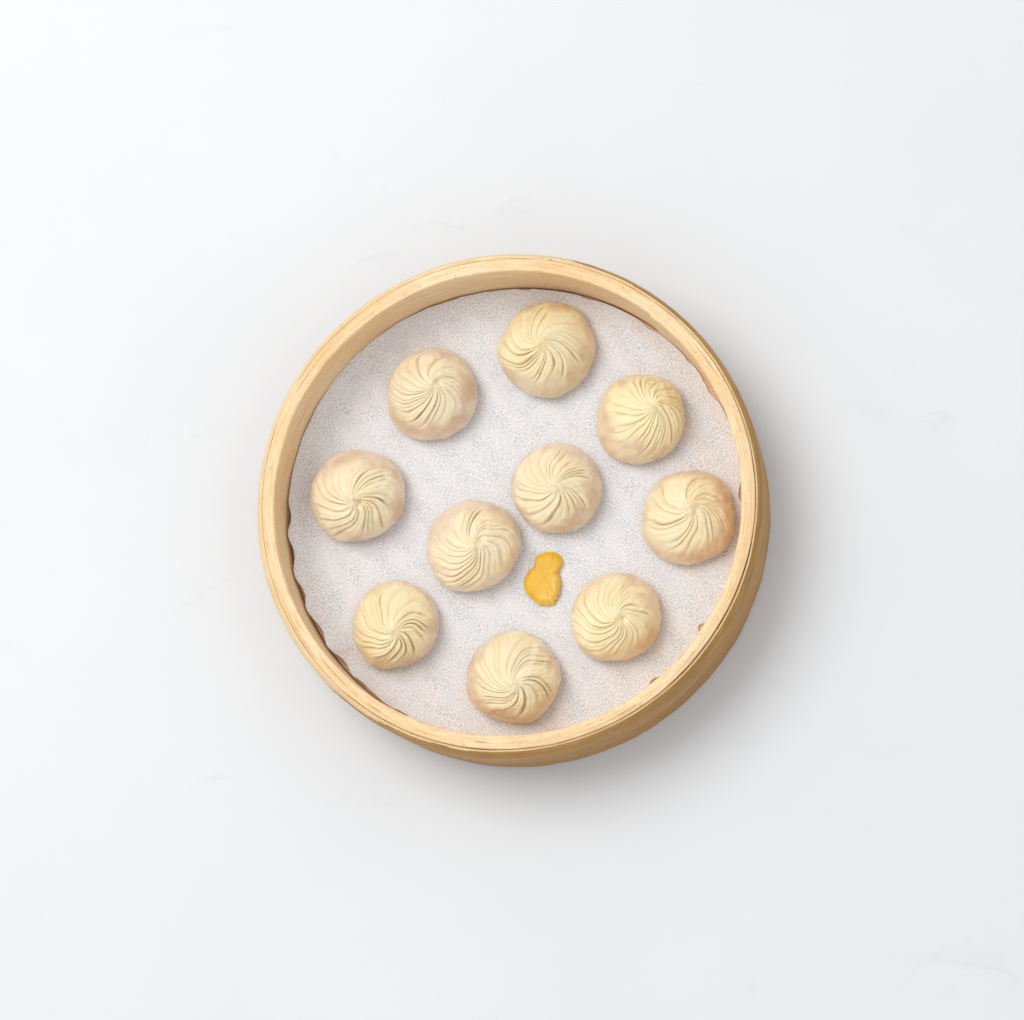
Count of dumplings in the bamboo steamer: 10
